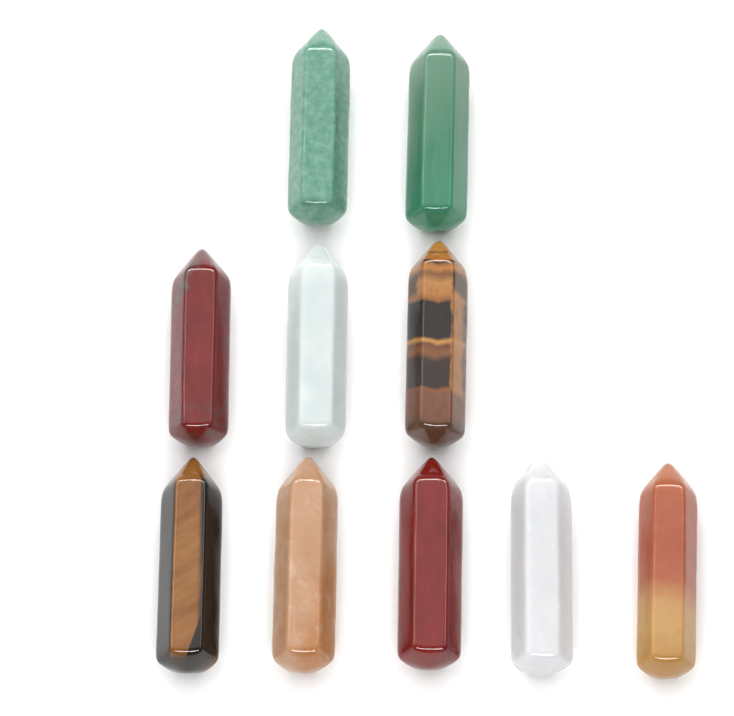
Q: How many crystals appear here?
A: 10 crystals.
